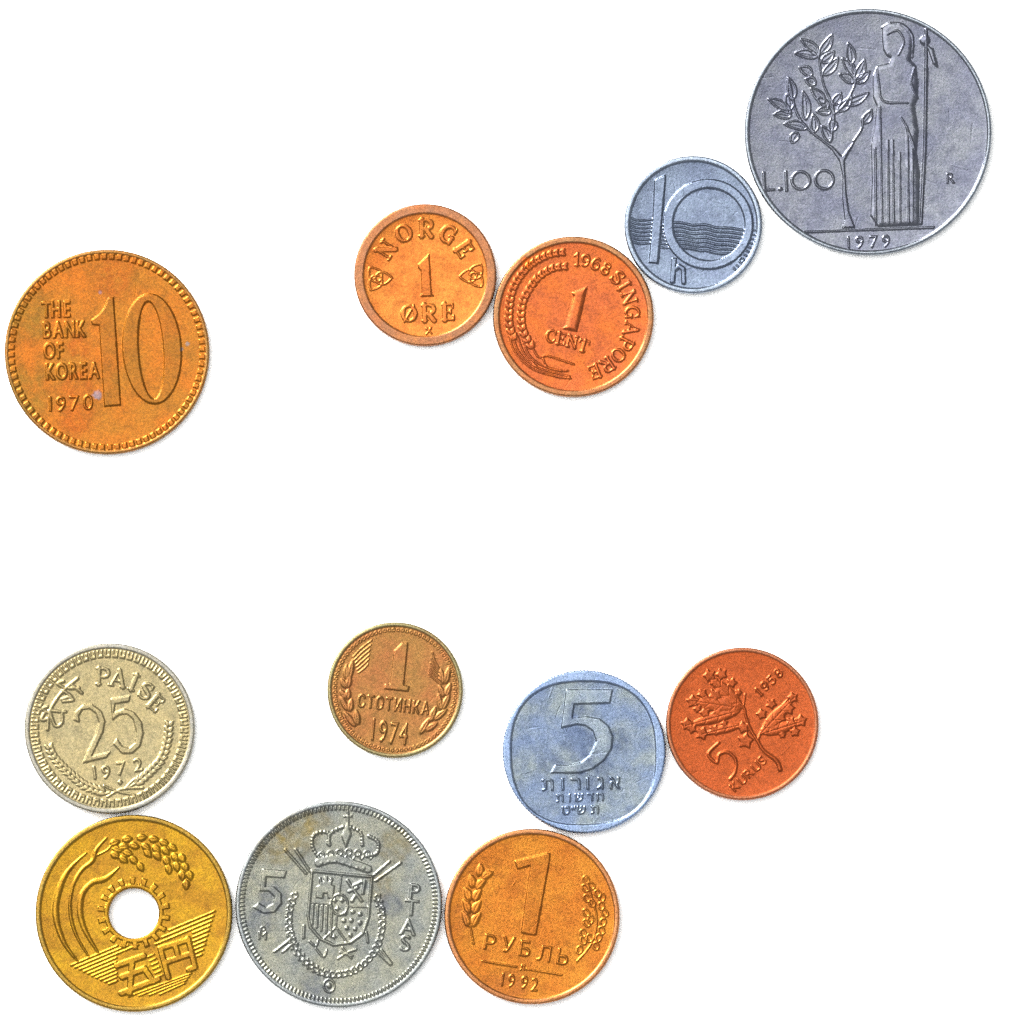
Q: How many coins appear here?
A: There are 12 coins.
